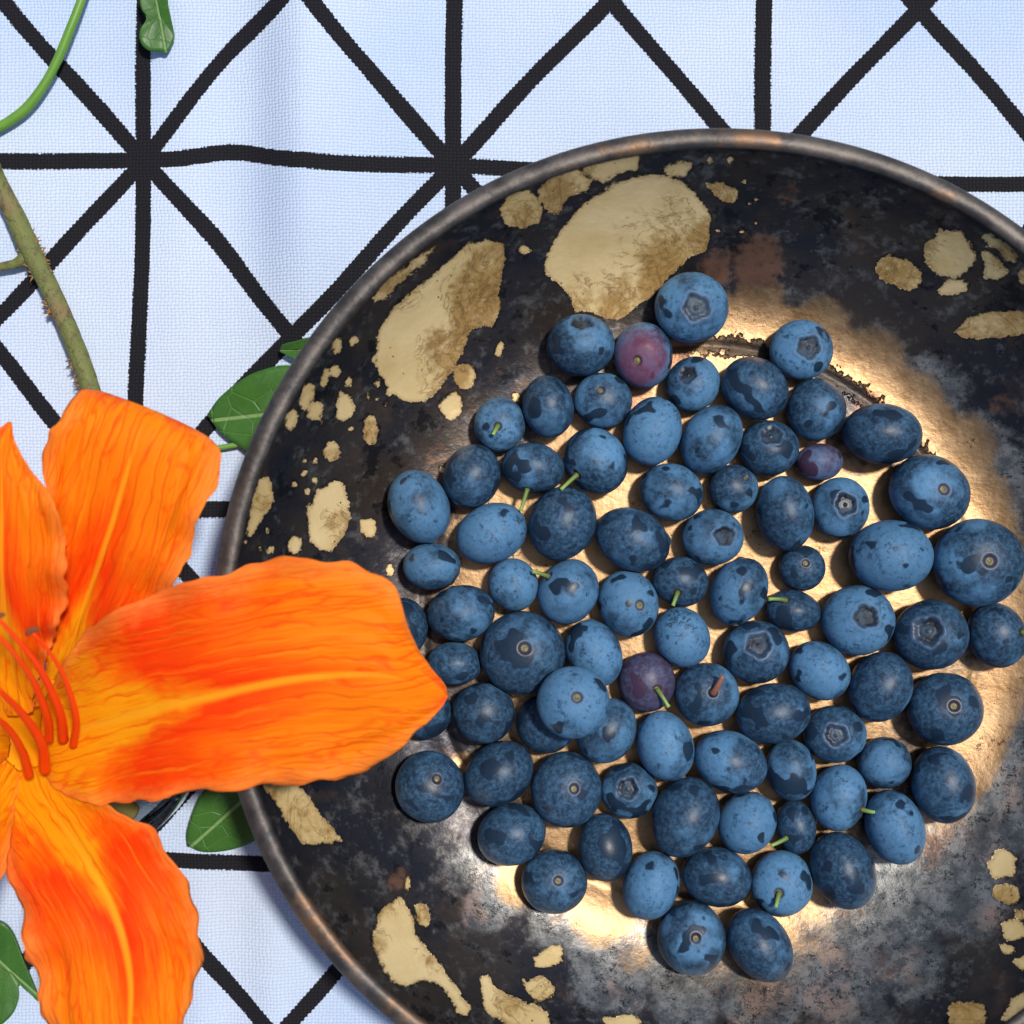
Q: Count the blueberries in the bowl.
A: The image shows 83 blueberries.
